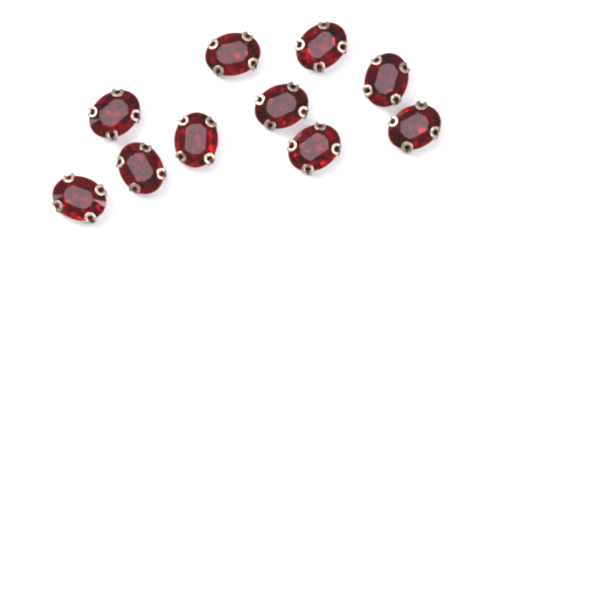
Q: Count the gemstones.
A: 10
